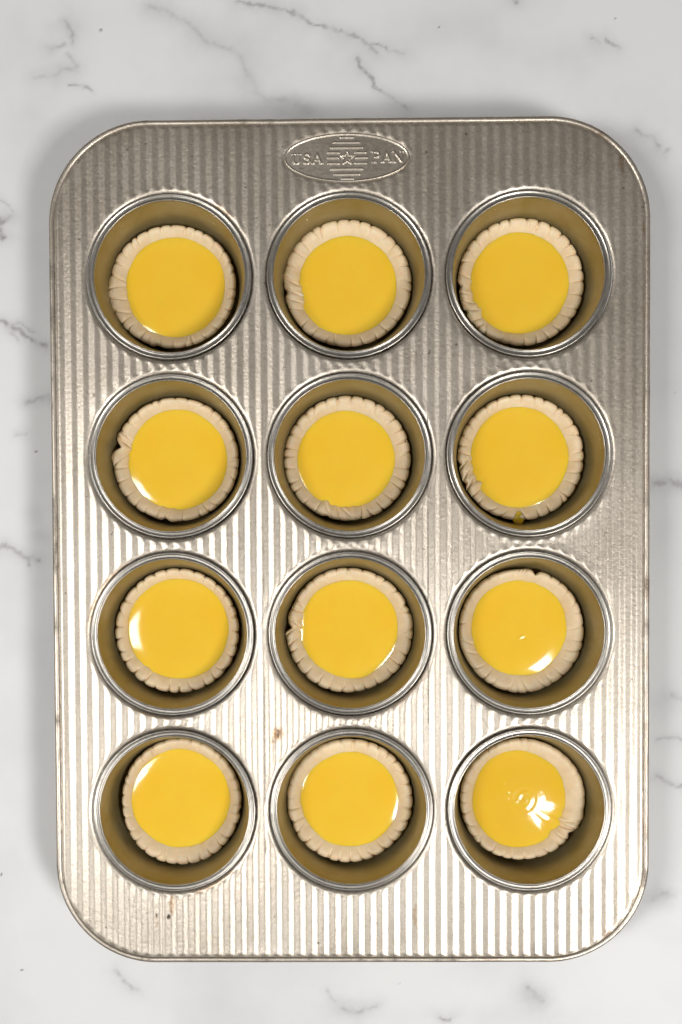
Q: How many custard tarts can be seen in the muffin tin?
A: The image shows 12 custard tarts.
